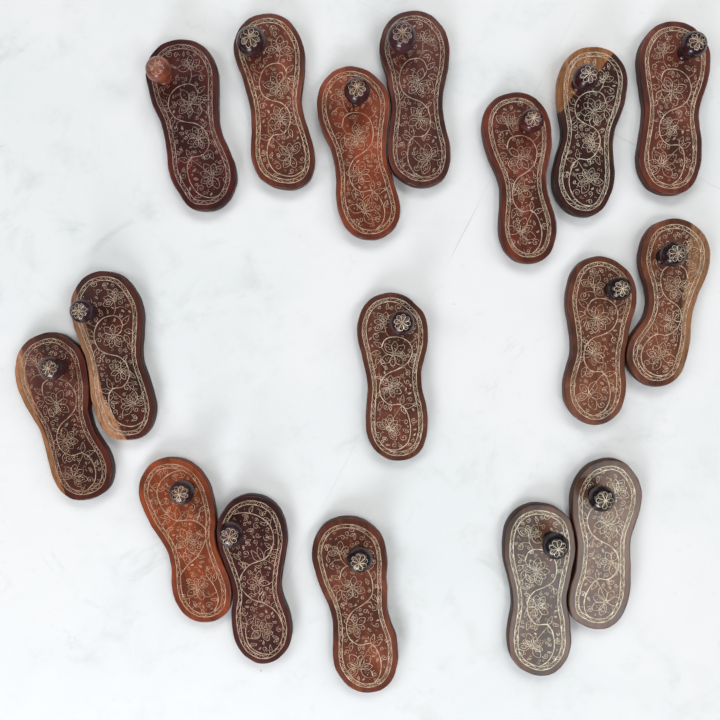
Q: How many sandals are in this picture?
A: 17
